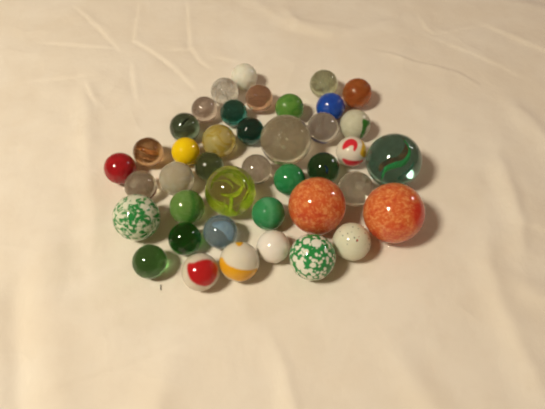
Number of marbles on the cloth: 41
